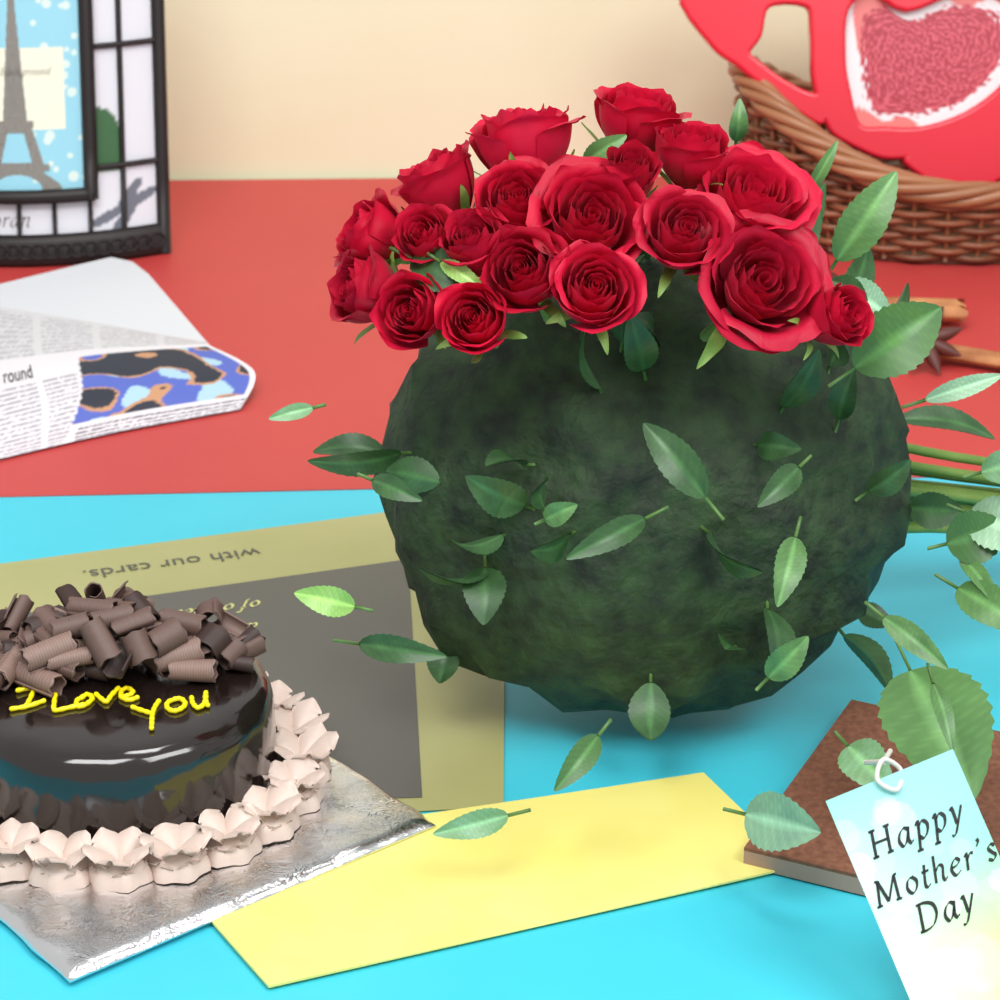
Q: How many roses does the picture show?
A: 19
